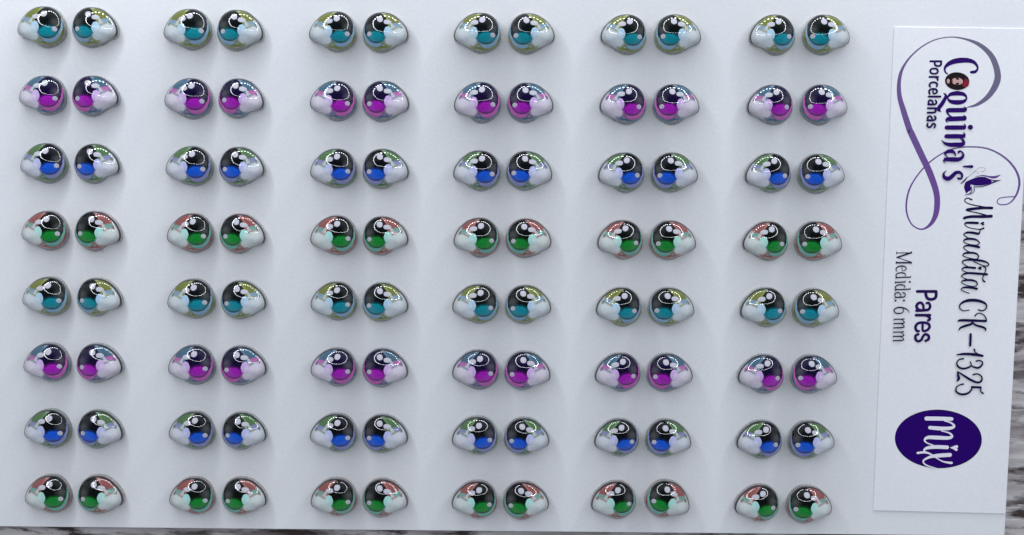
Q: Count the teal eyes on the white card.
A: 24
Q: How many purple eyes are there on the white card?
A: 24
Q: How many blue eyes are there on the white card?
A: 24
